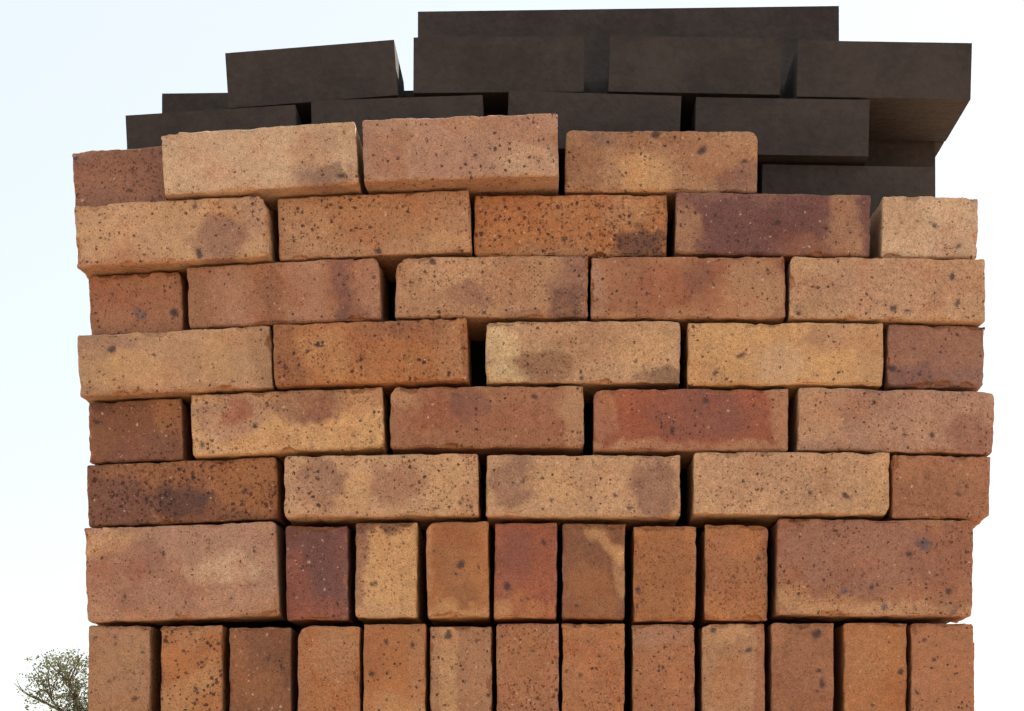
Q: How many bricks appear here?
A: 51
